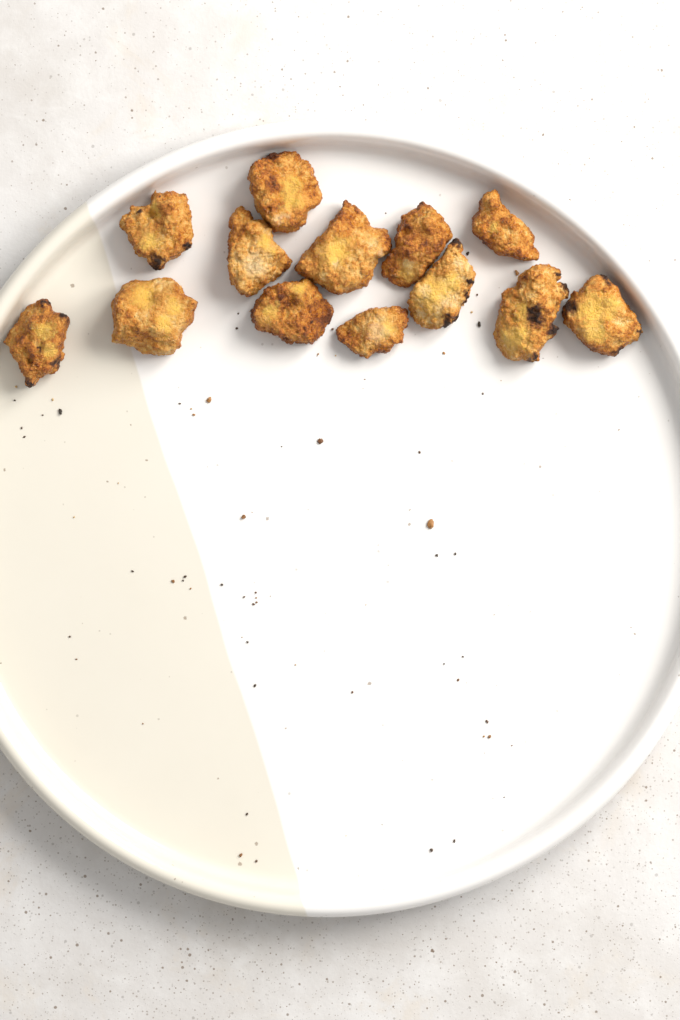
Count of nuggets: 13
